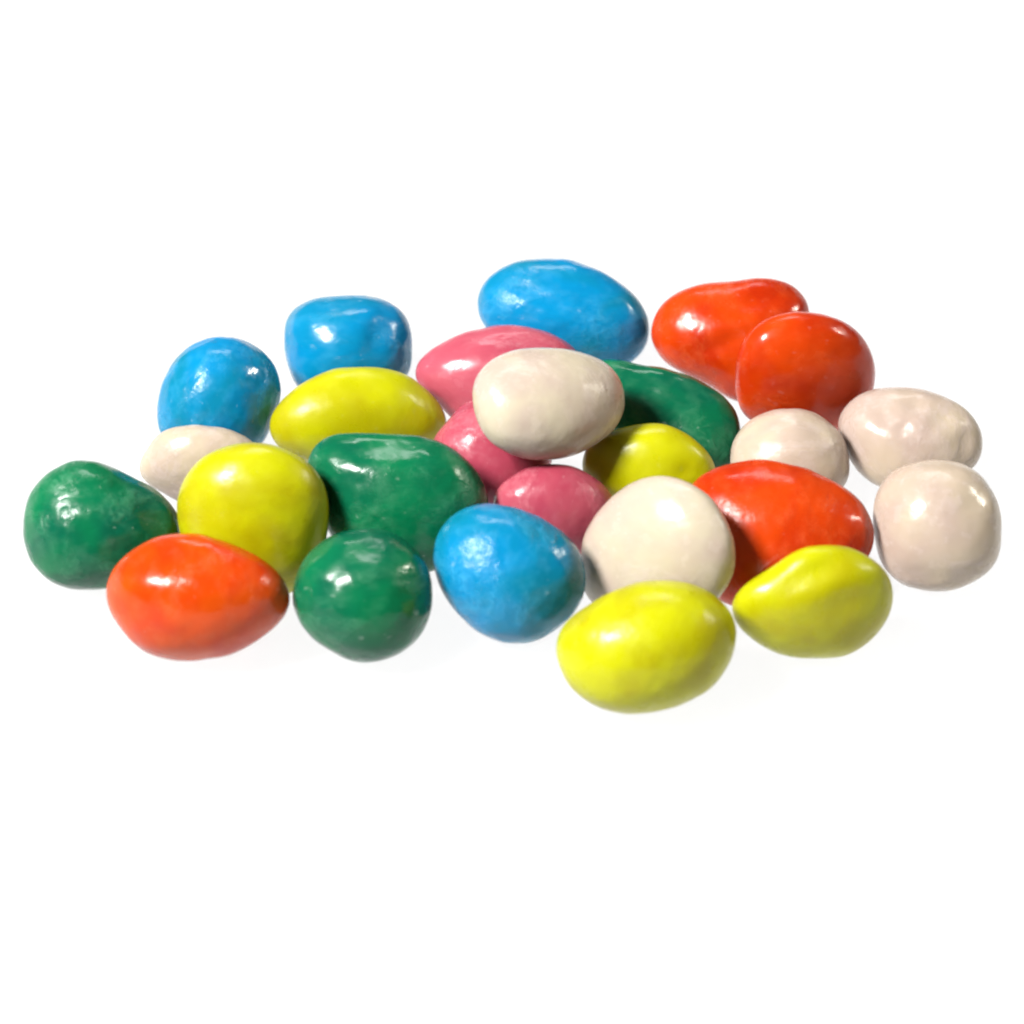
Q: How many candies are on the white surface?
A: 26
